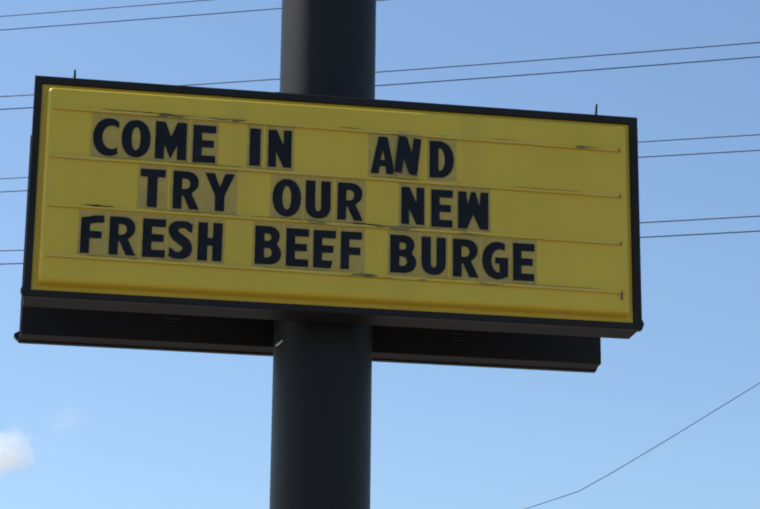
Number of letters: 32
